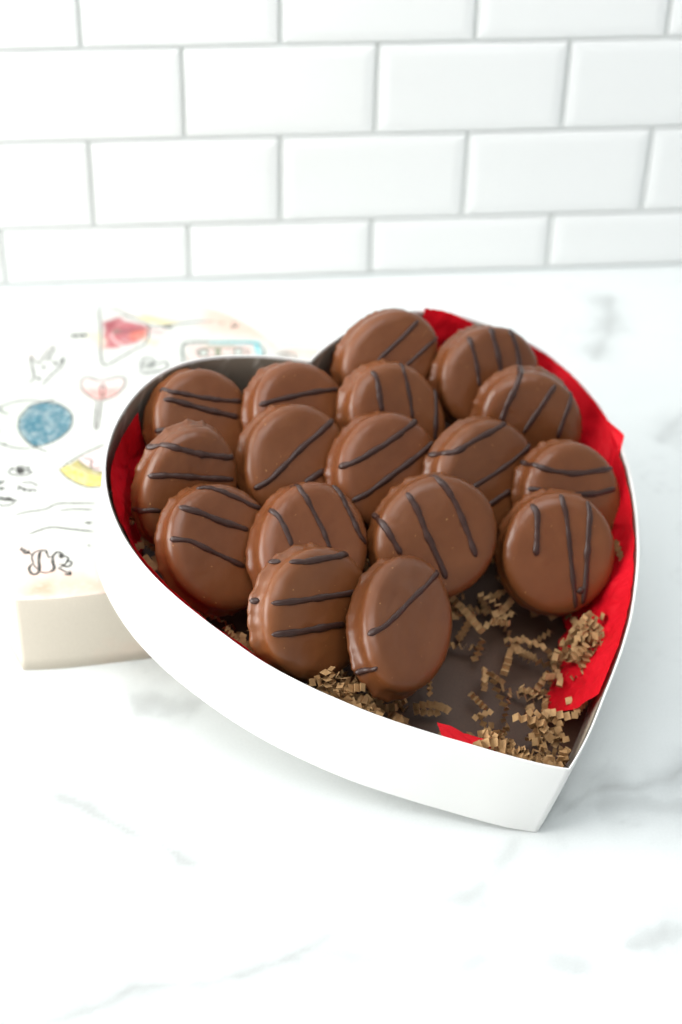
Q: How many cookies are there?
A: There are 17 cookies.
